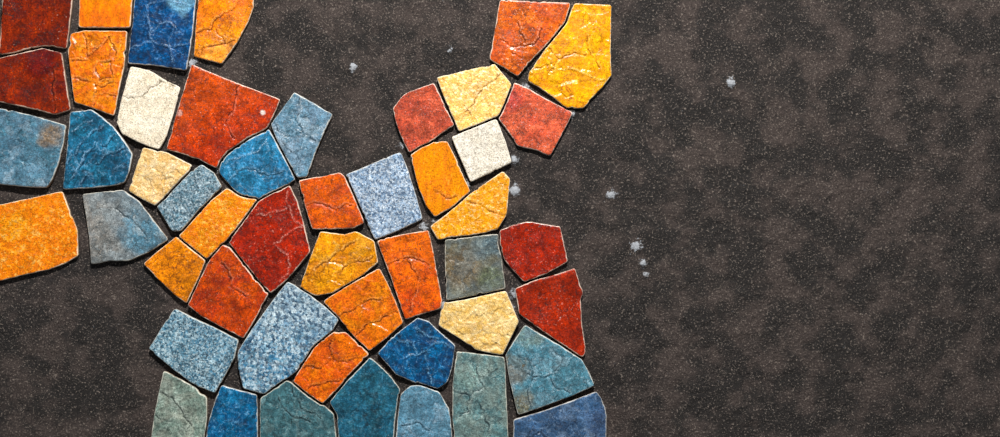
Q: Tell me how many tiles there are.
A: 49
